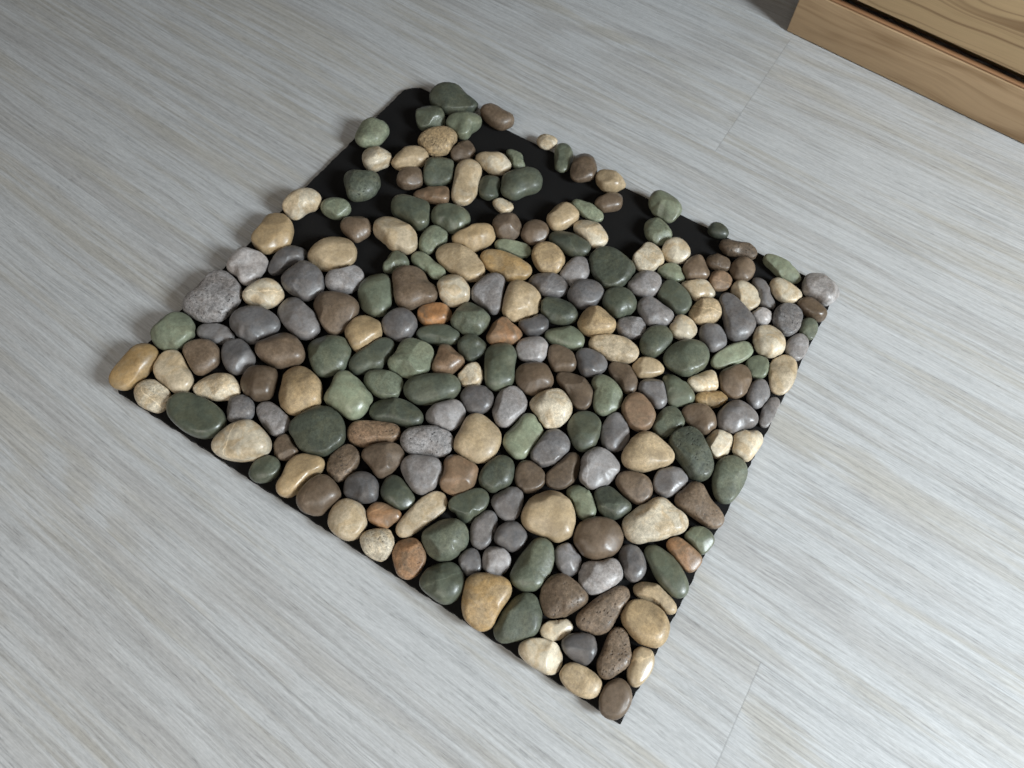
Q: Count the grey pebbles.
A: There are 52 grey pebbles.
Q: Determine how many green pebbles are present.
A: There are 68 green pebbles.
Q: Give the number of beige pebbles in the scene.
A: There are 61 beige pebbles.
